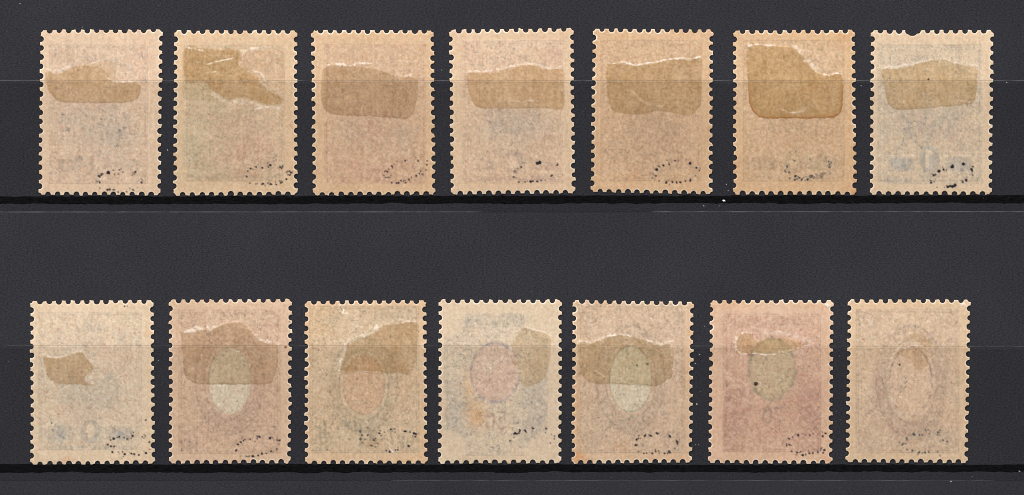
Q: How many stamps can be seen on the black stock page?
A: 14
